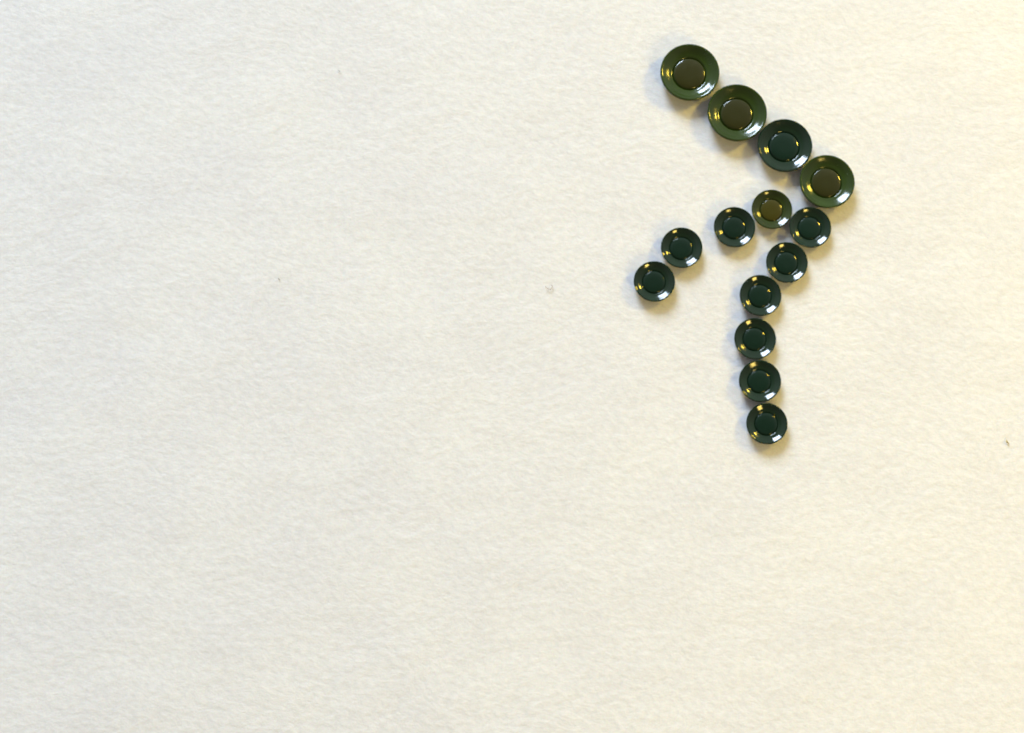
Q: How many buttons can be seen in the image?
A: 14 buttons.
